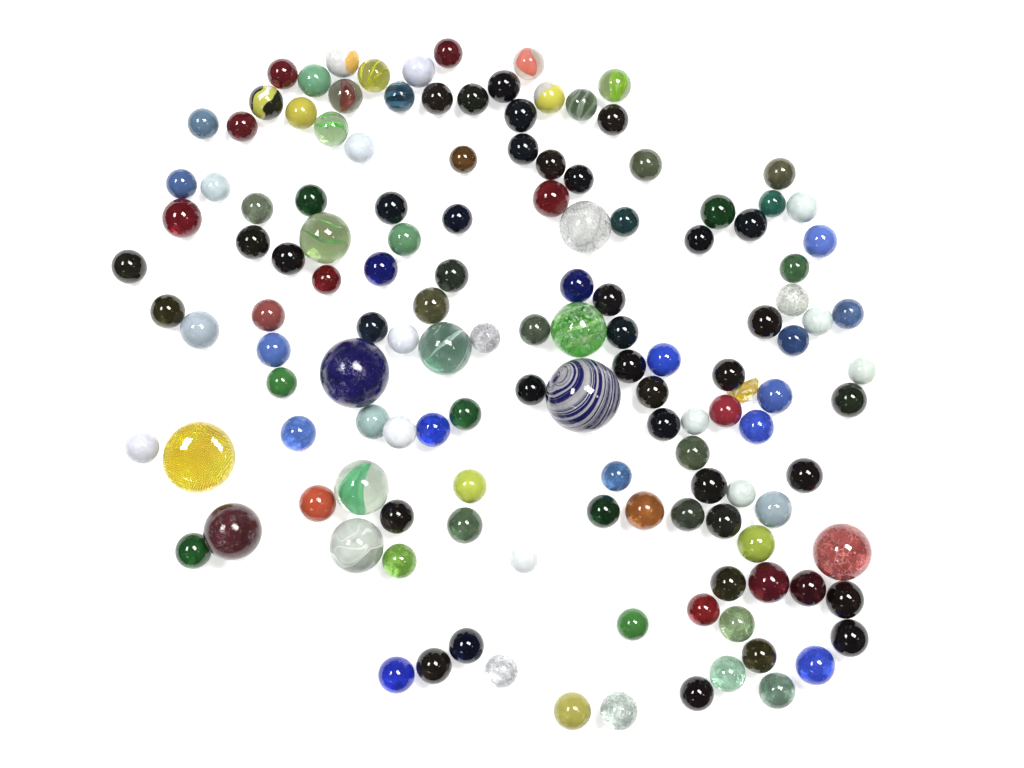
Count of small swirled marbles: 10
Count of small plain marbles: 115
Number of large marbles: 10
